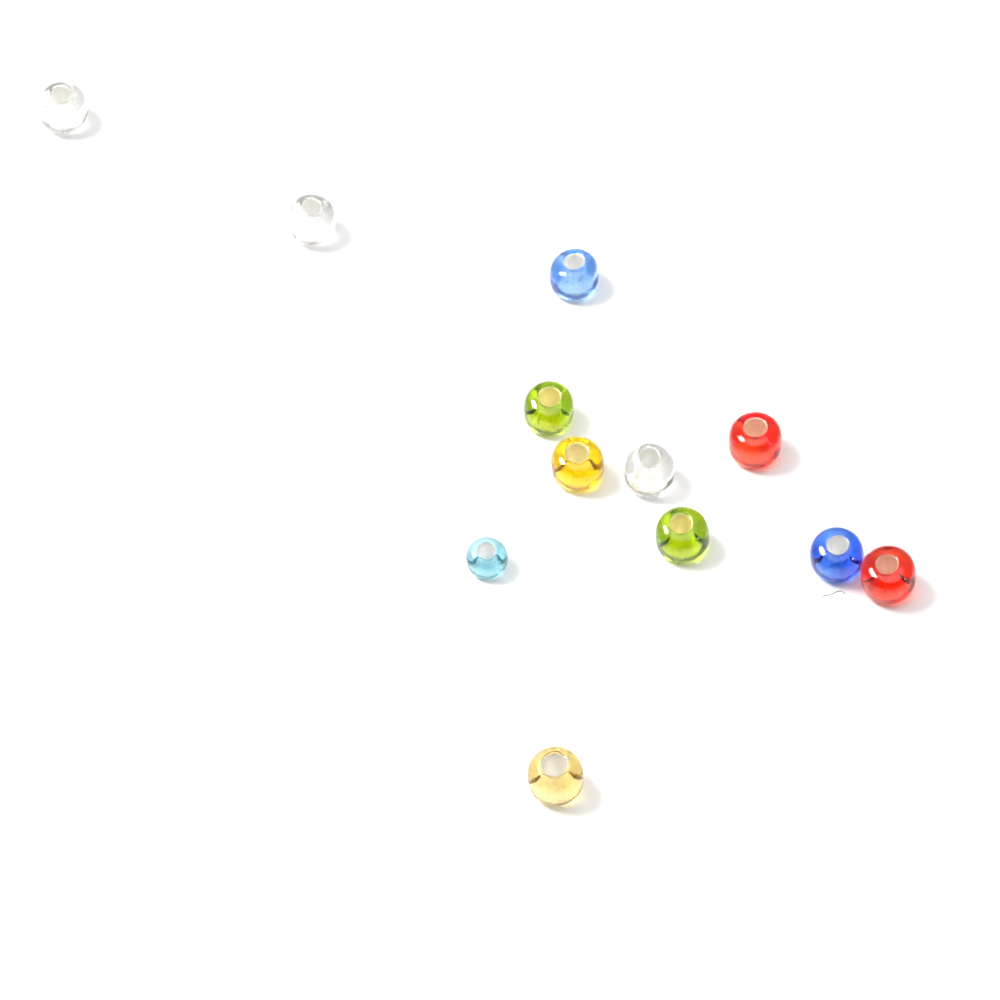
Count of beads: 12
